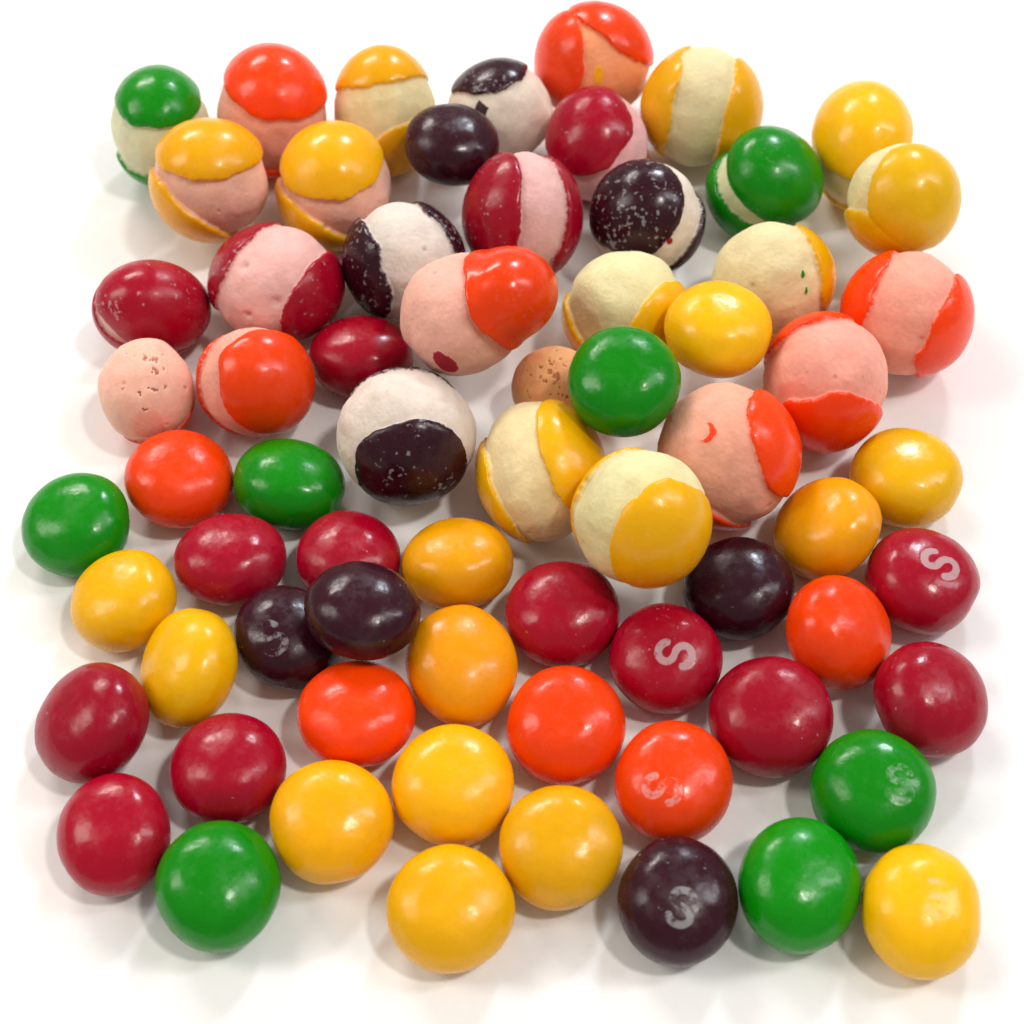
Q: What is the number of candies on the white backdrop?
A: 68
